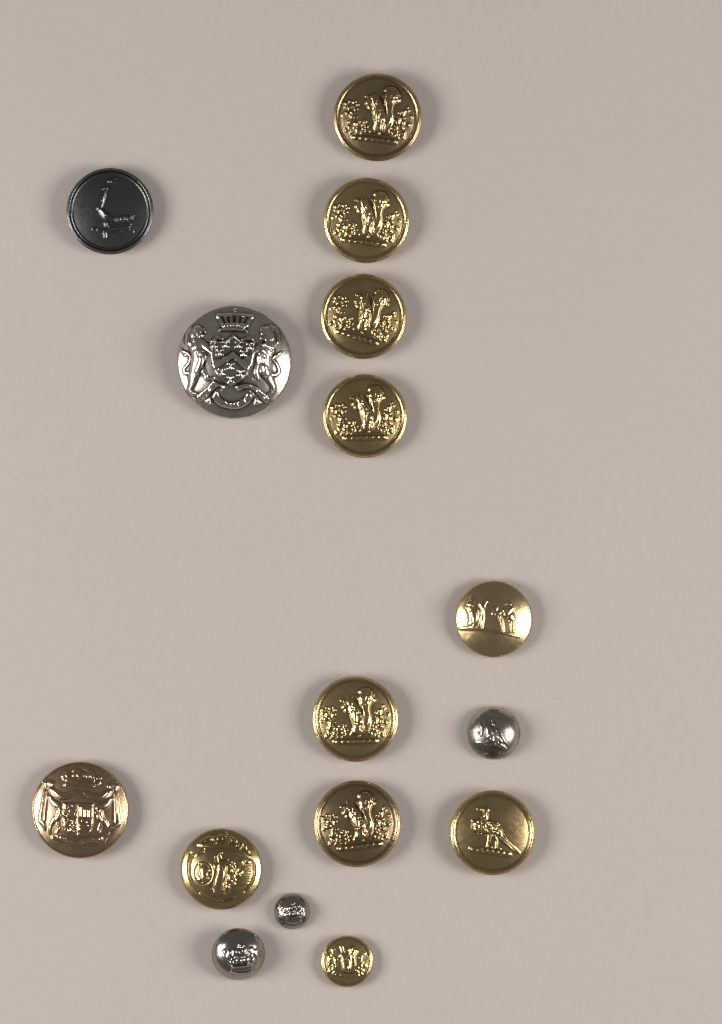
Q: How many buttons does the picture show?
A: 16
